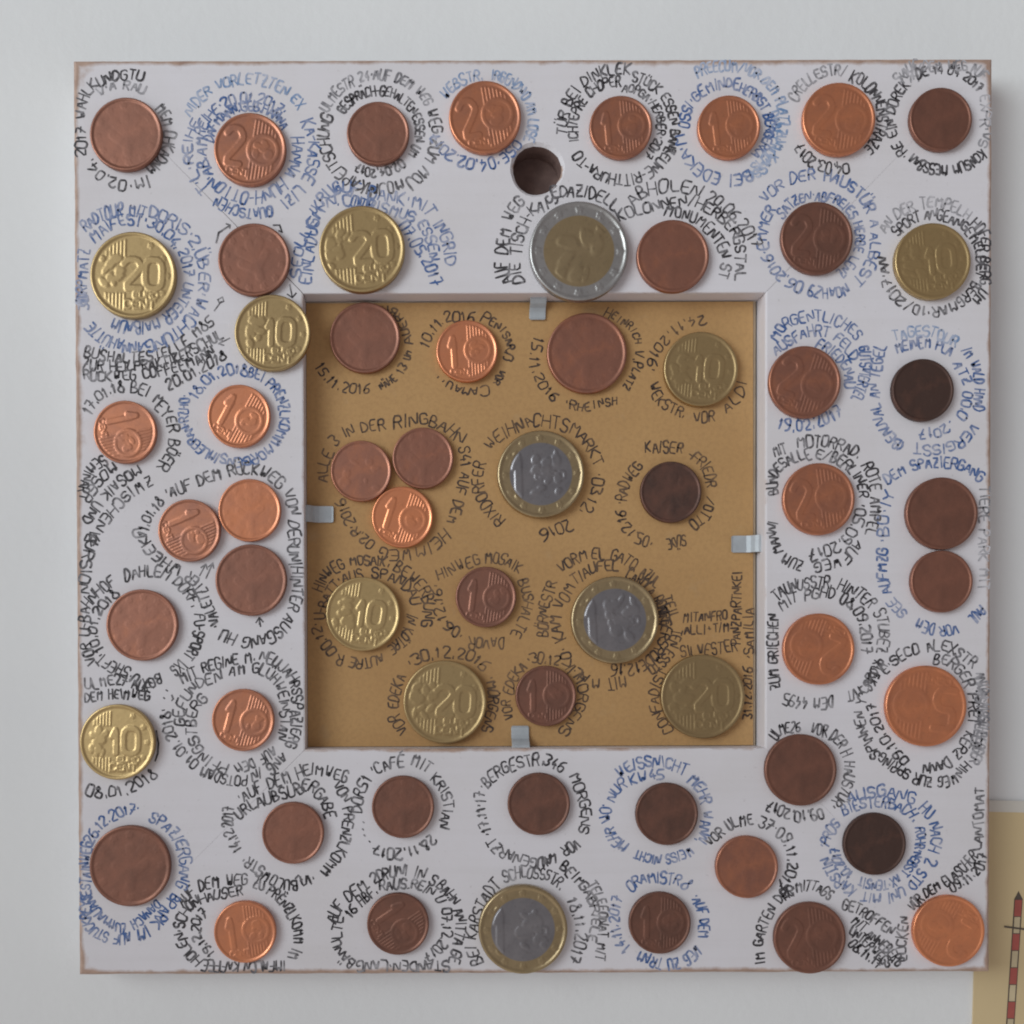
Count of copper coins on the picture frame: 47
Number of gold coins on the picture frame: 9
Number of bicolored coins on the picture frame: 4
